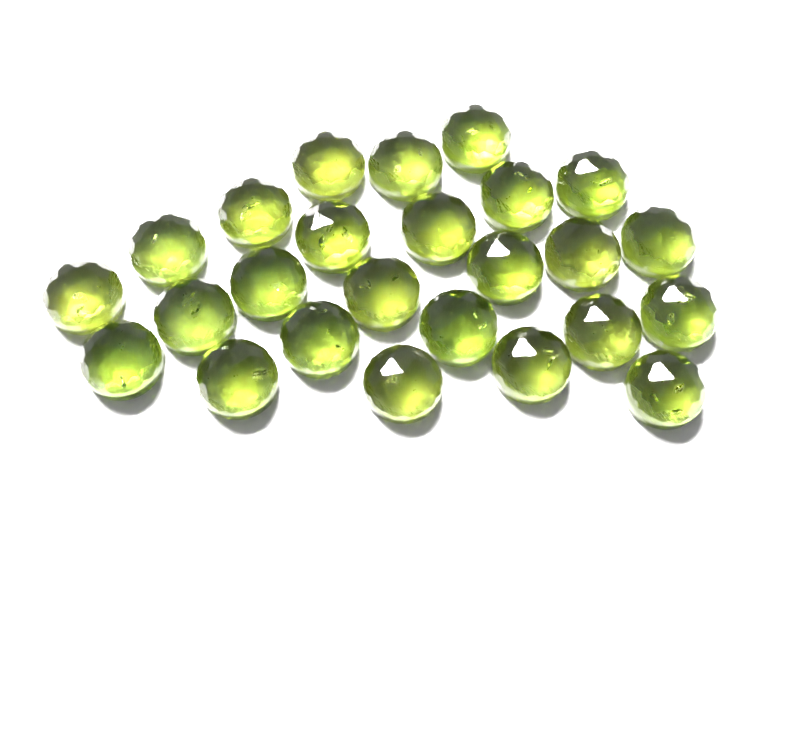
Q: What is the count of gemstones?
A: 25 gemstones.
